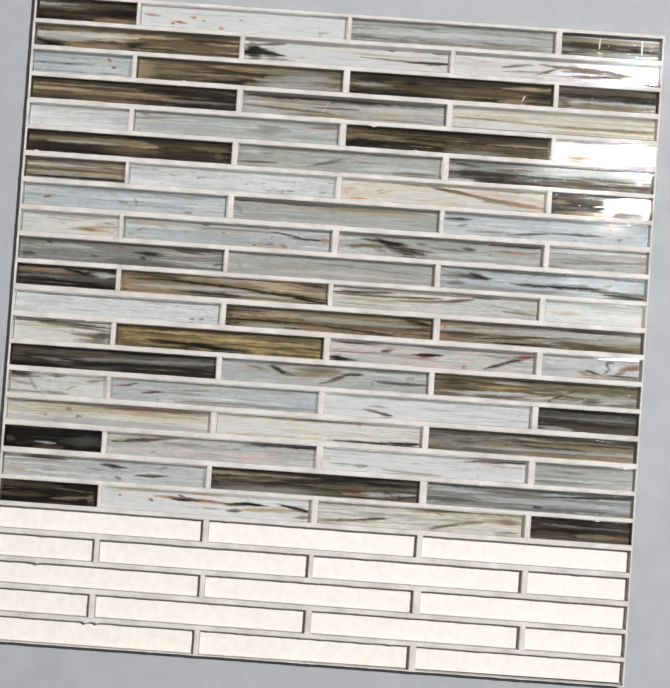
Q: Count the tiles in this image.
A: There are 67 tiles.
